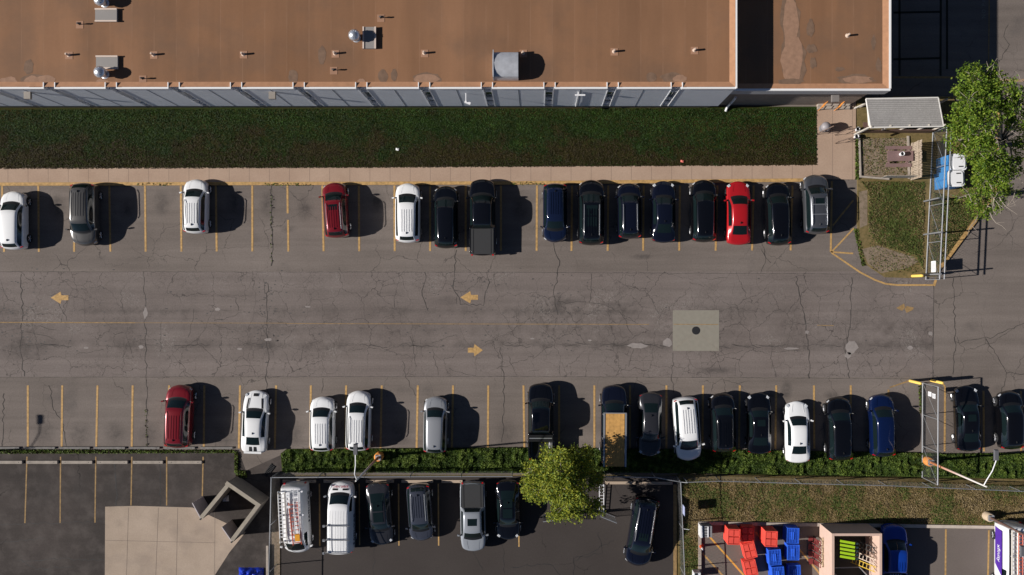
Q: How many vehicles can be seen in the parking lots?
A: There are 40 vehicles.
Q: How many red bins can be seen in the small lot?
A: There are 5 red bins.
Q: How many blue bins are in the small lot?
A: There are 5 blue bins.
